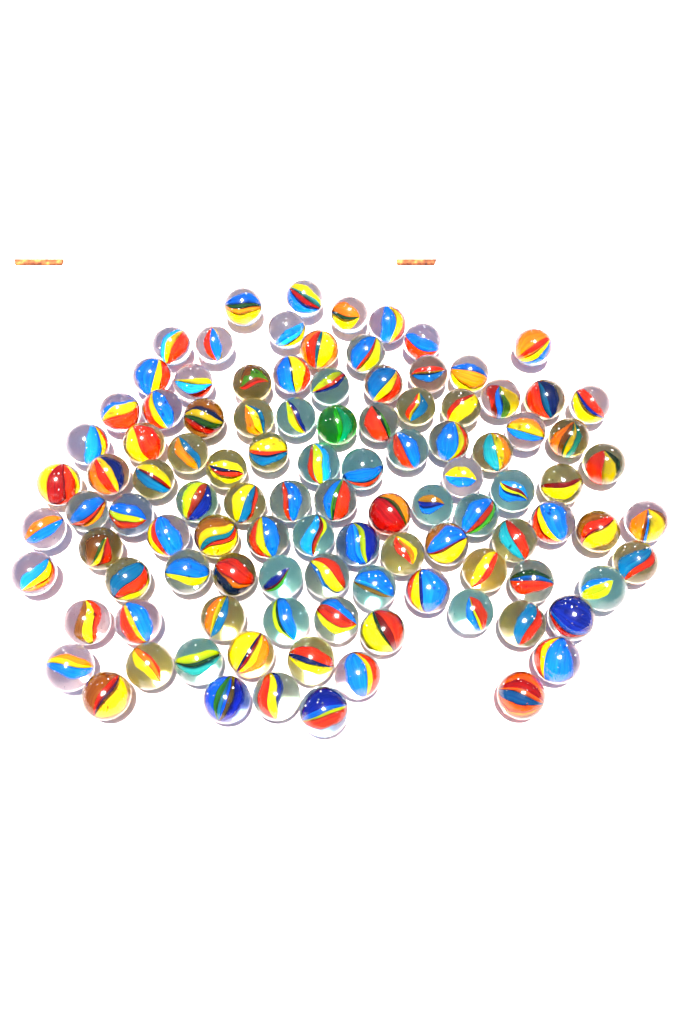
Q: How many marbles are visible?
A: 105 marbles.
